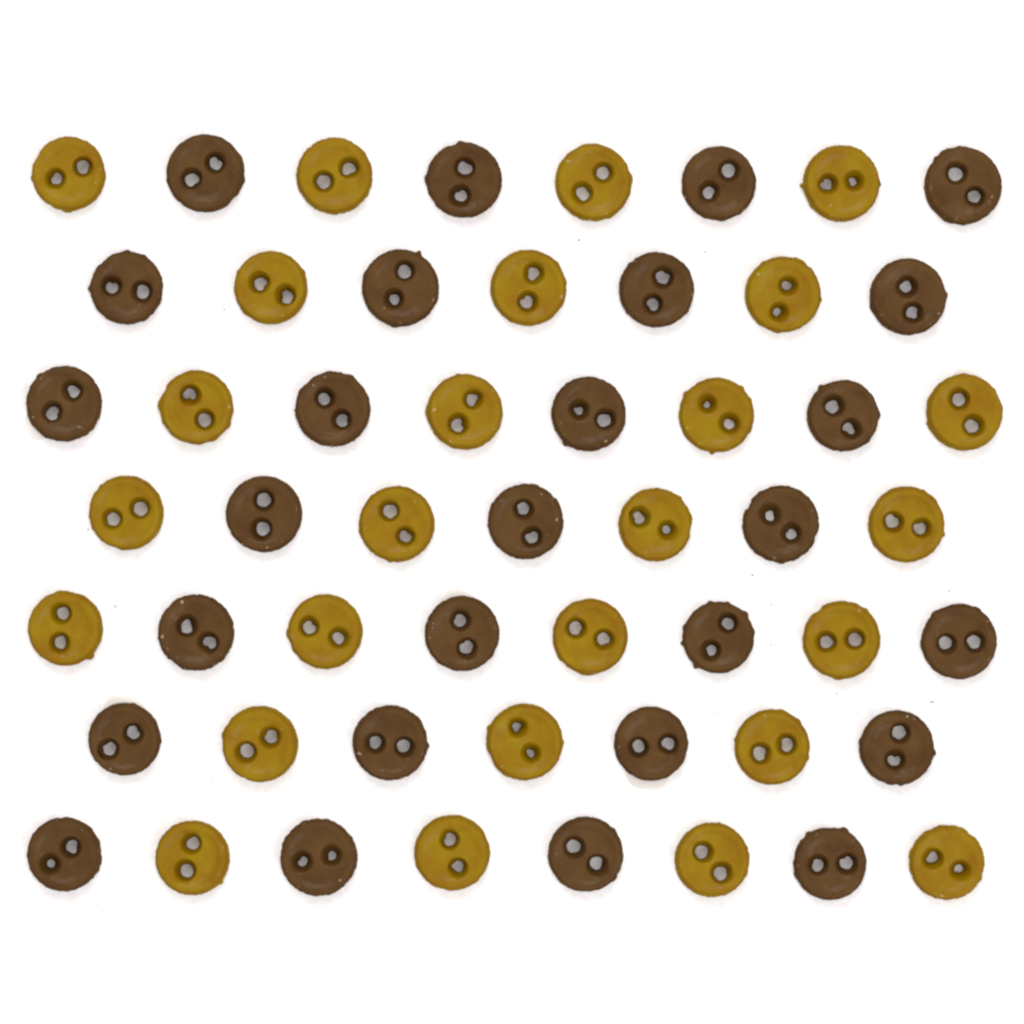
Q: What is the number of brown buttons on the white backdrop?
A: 27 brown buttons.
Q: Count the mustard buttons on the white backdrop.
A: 26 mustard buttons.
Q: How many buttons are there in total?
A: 53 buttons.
